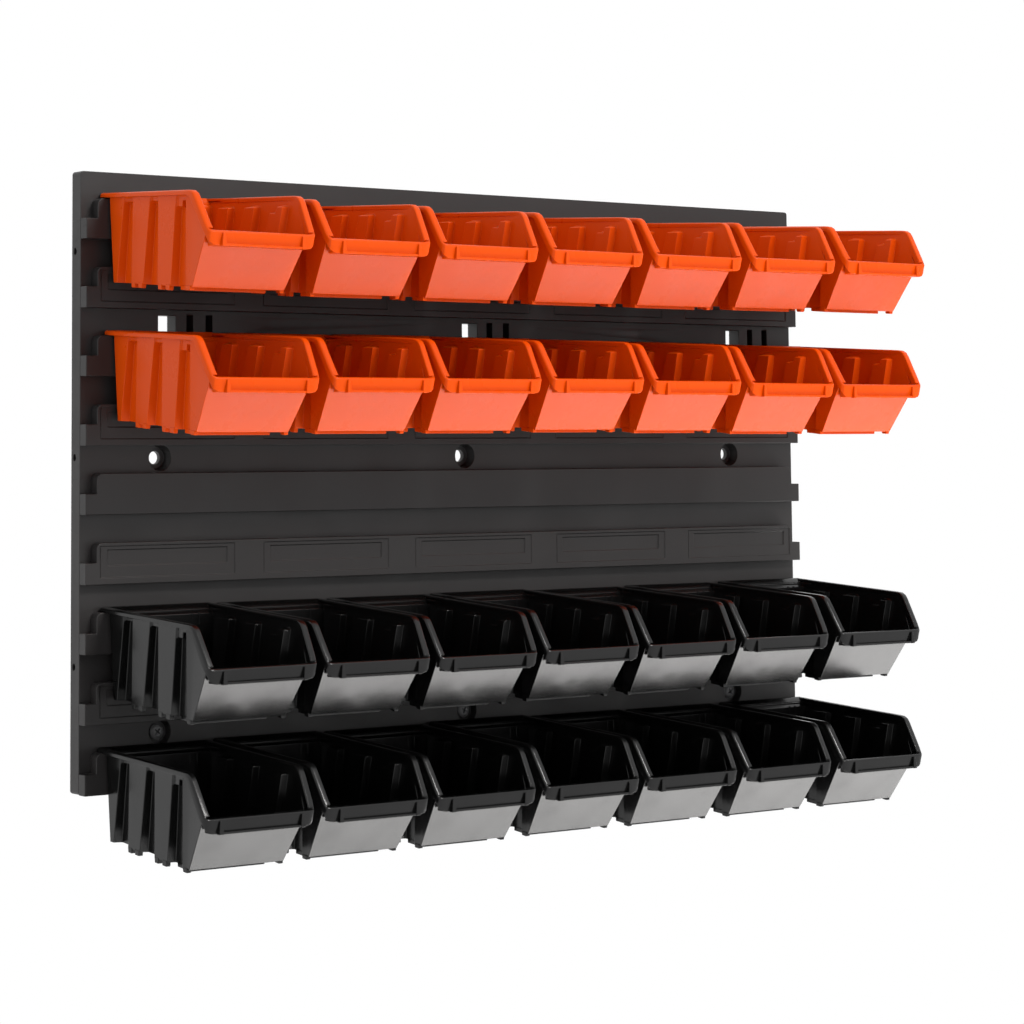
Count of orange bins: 14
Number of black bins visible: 14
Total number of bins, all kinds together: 28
